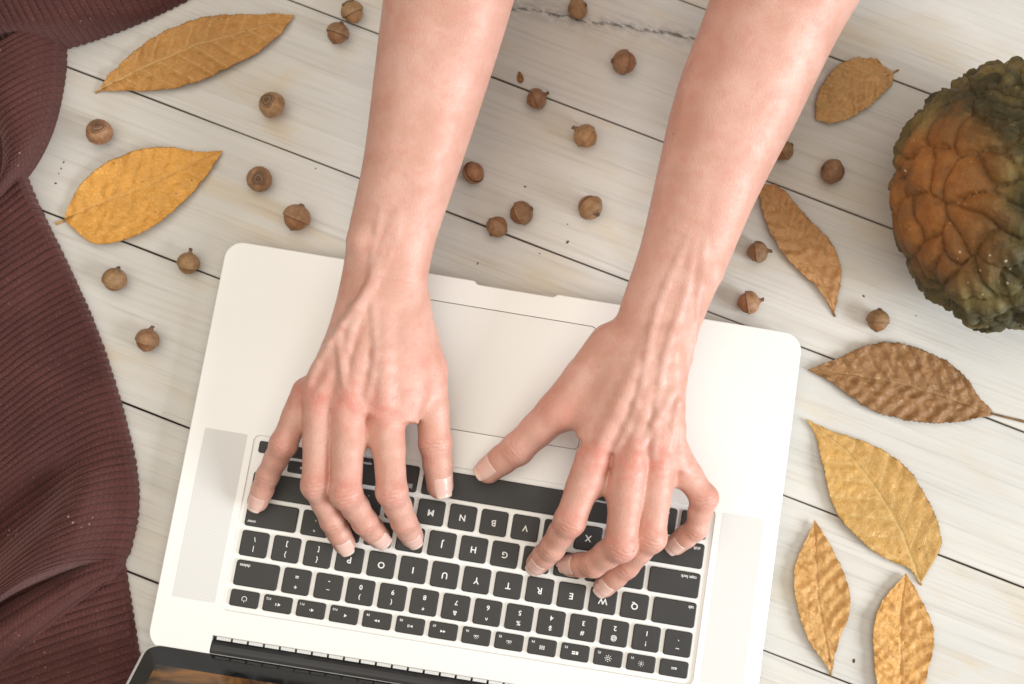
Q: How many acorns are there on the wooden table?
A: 22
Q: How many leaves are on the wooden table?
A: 8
